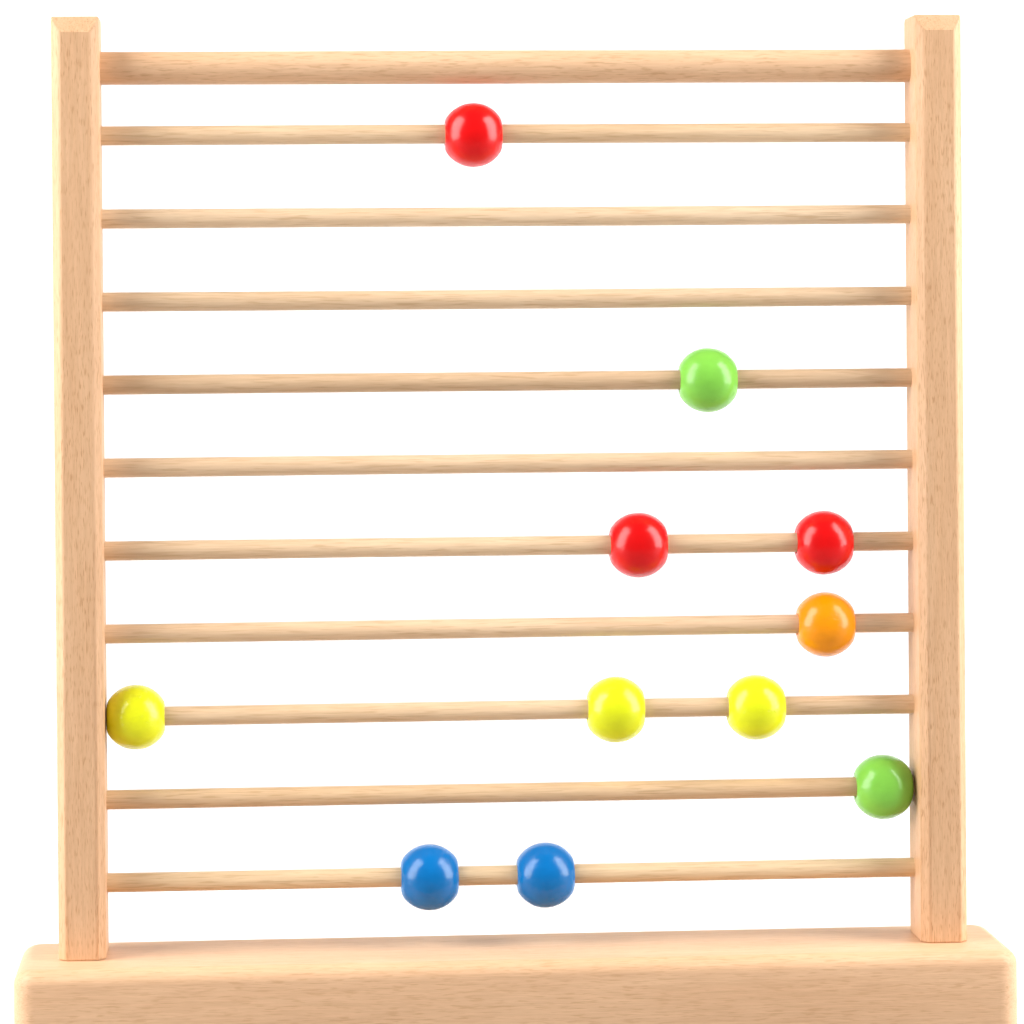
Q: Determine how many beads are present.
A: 11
